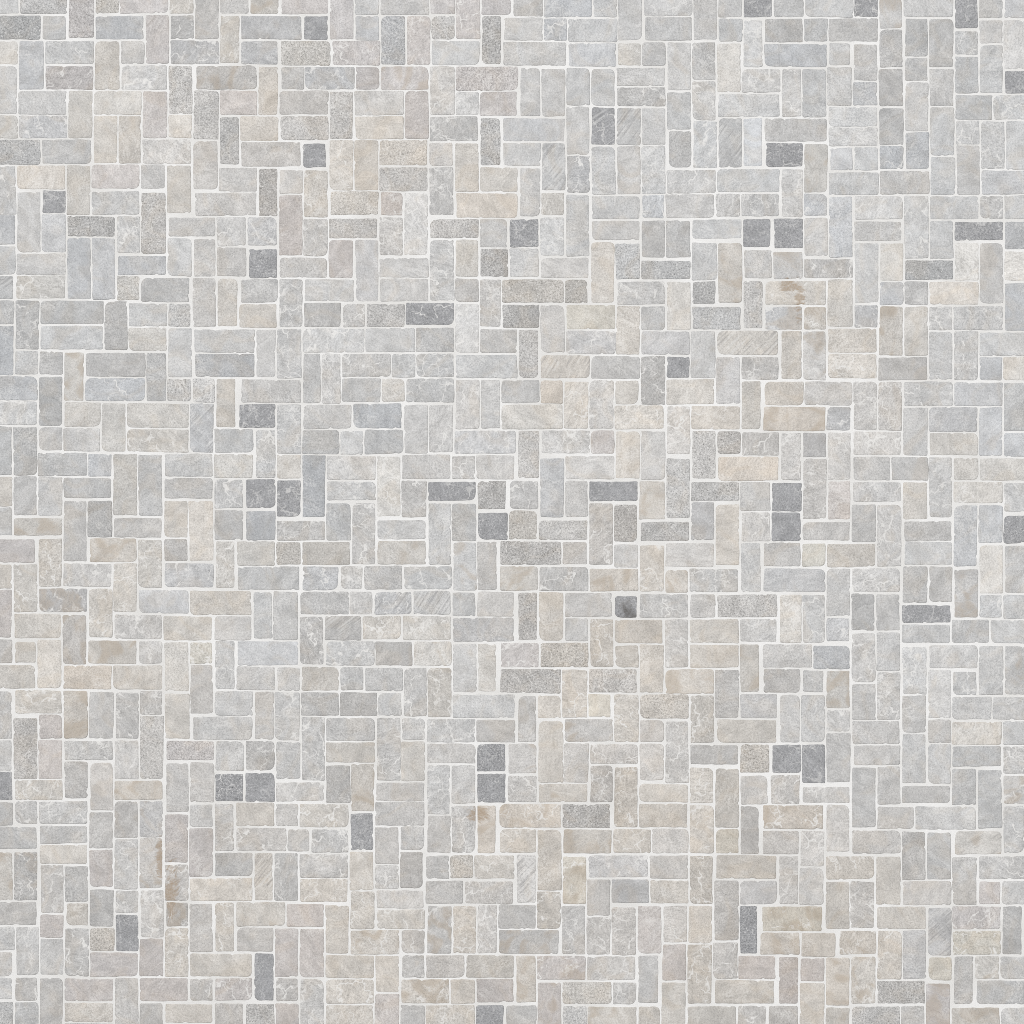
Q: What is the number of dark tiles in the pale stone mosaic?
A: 39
